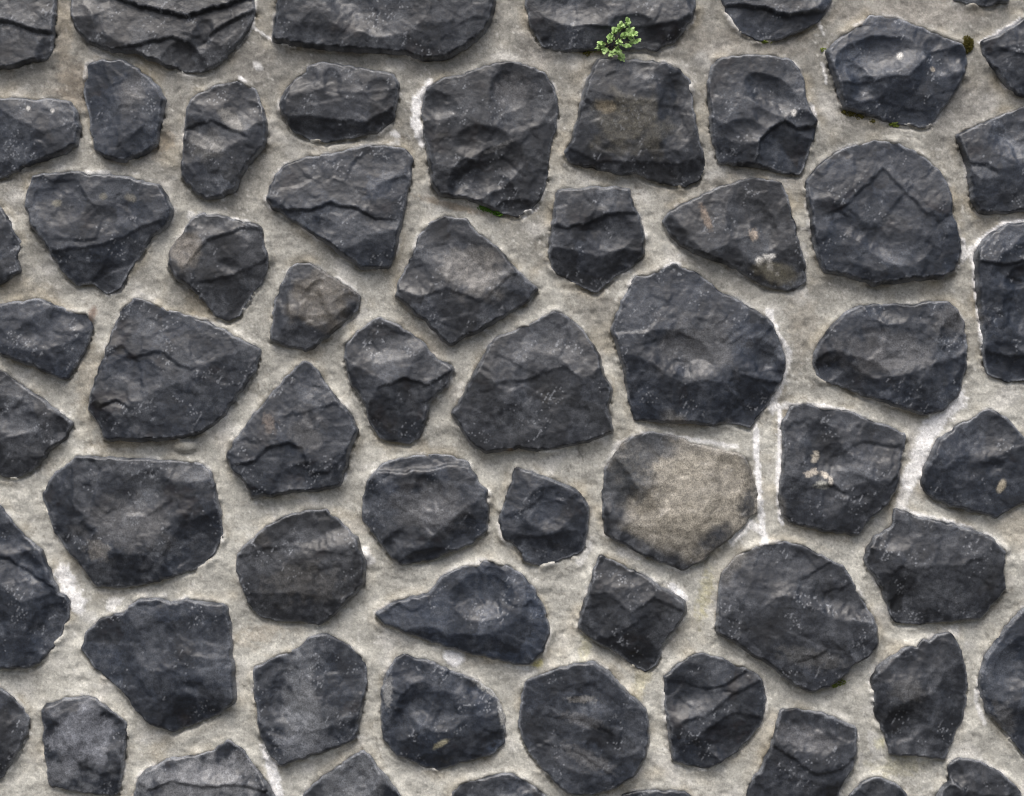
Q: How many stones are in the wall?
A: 62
